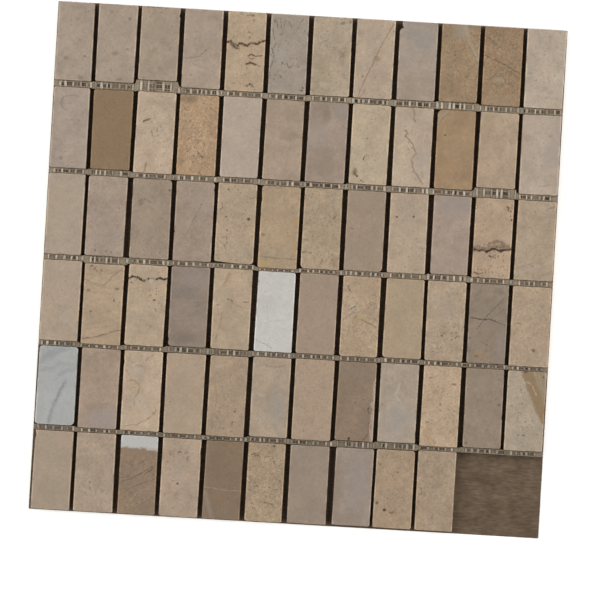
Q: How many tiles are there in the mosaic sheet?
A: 70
